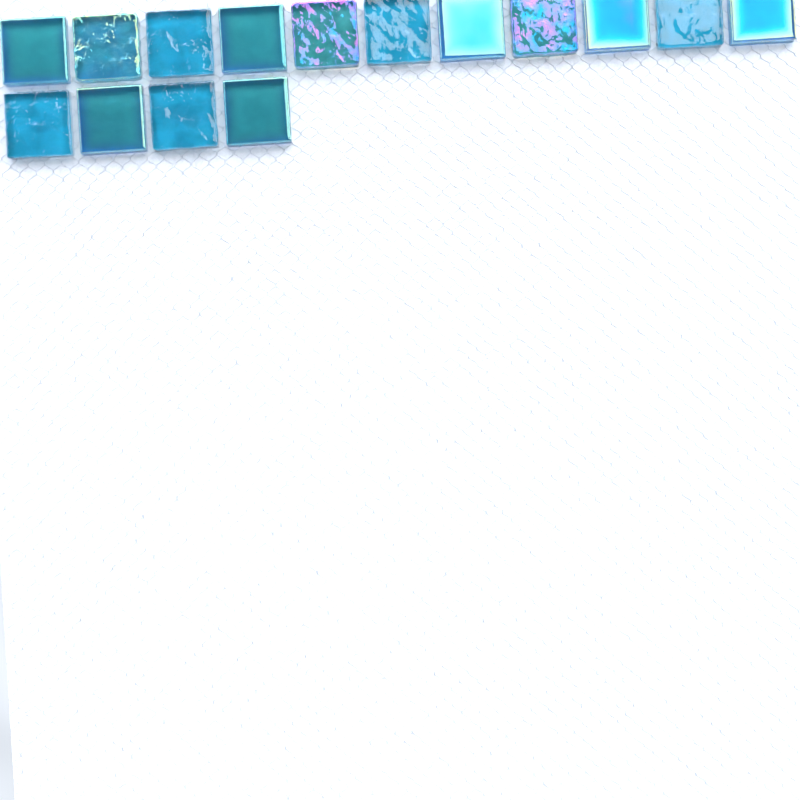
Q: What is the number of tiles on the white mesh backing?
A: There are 15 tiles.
